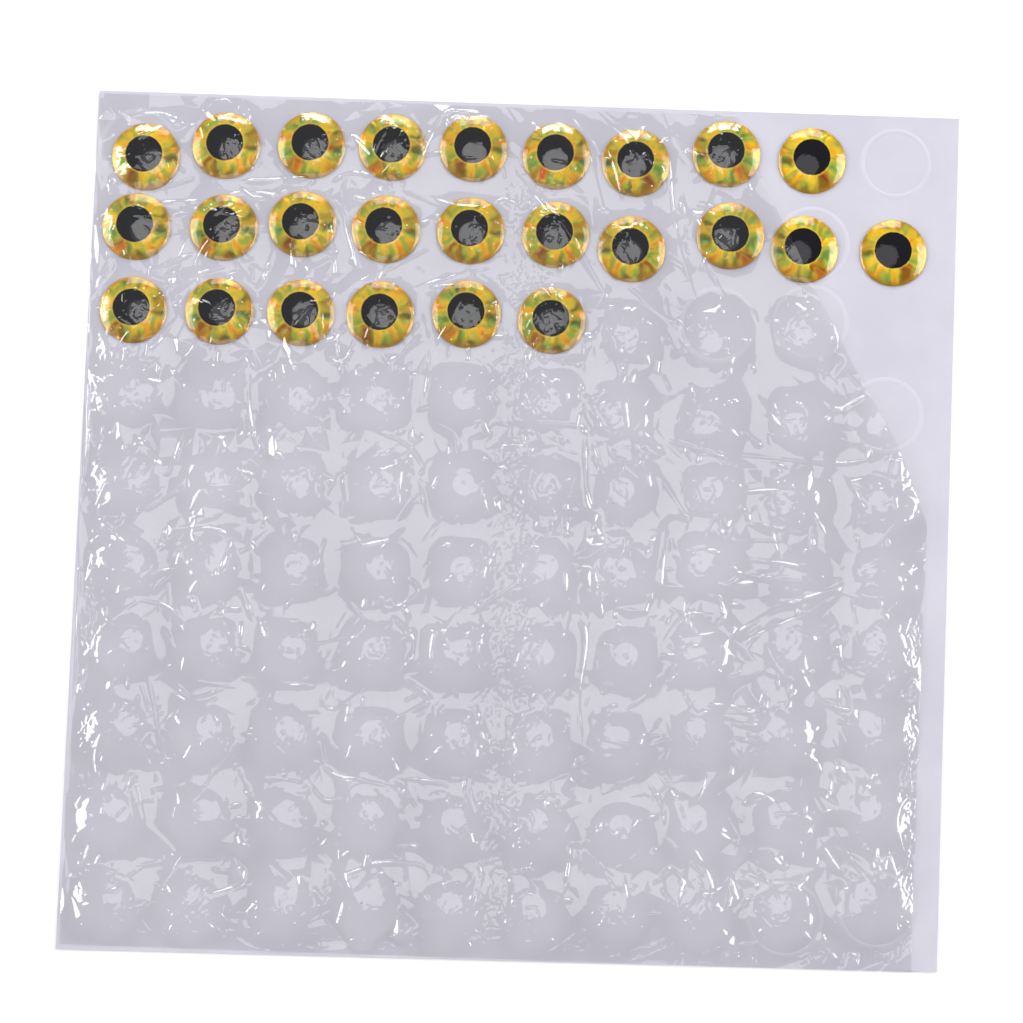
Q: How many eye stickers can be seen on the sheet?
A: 25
